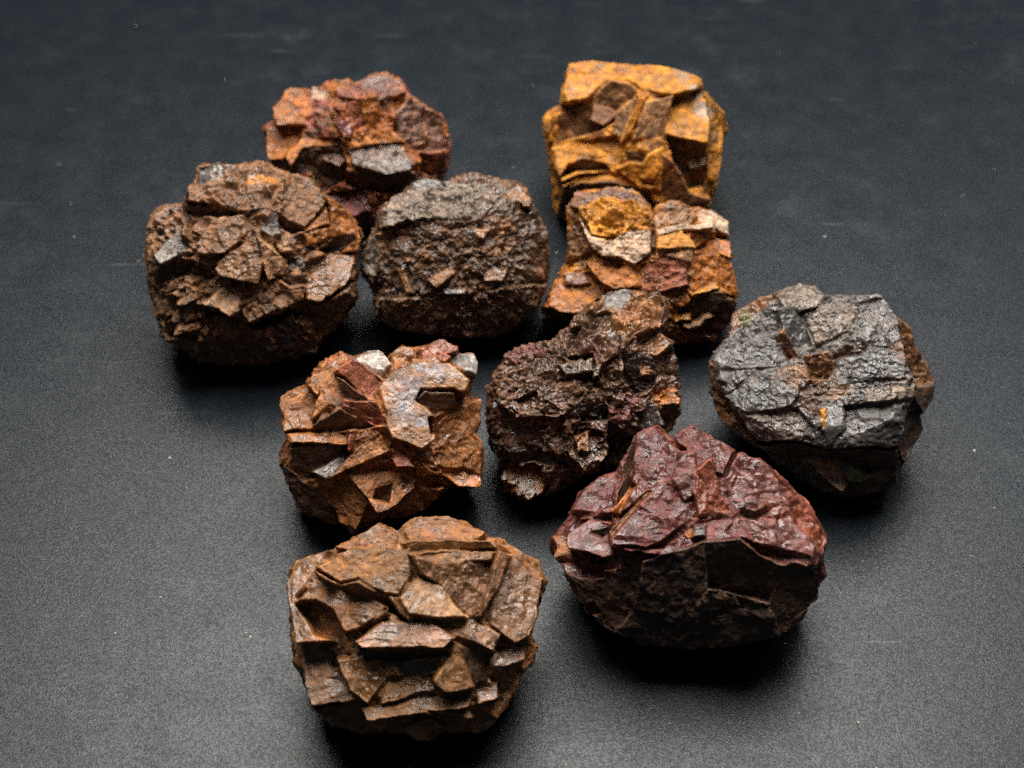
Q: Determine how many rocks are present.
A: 10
